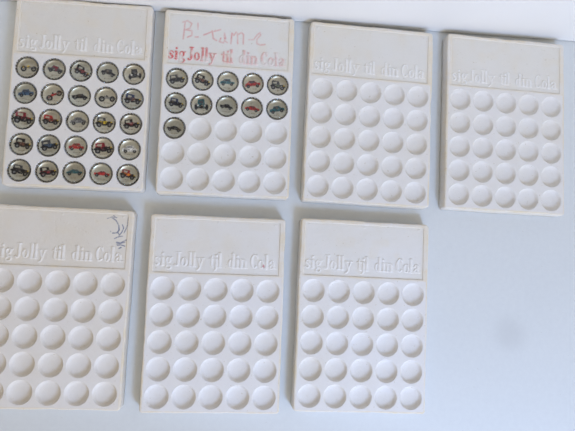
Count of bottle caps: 36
